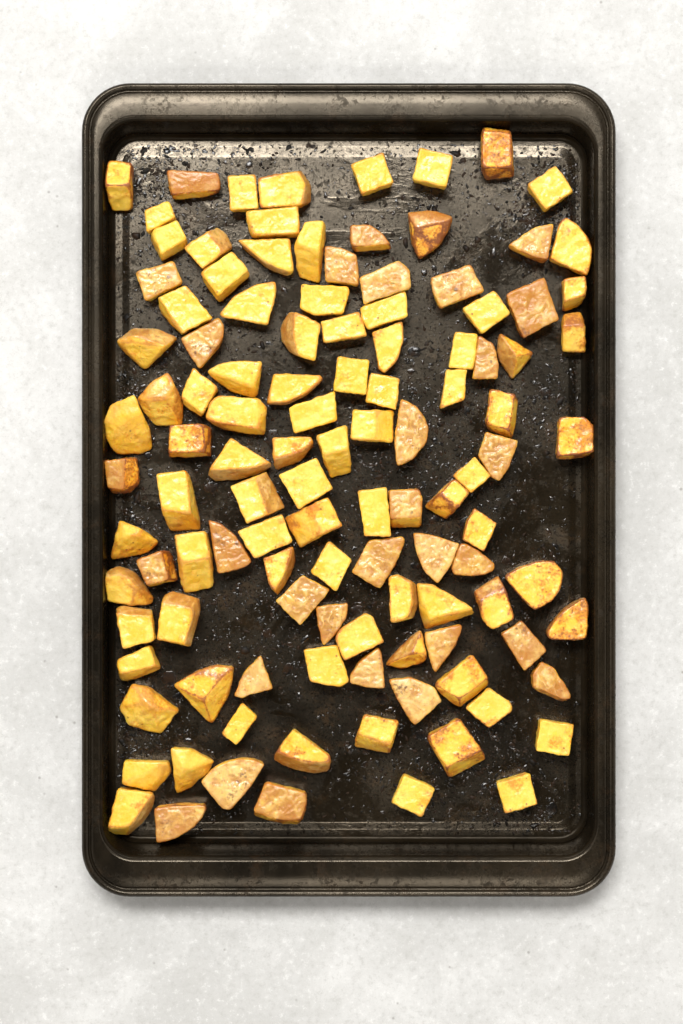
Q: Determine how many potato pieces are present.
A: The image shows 115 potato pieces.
